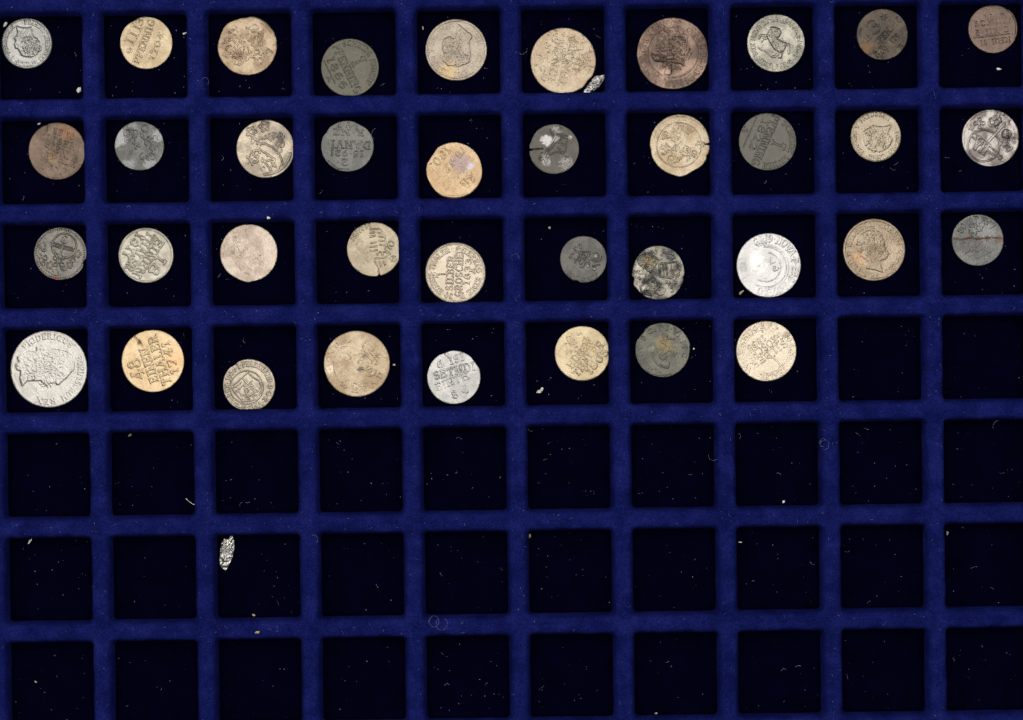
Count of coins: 38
